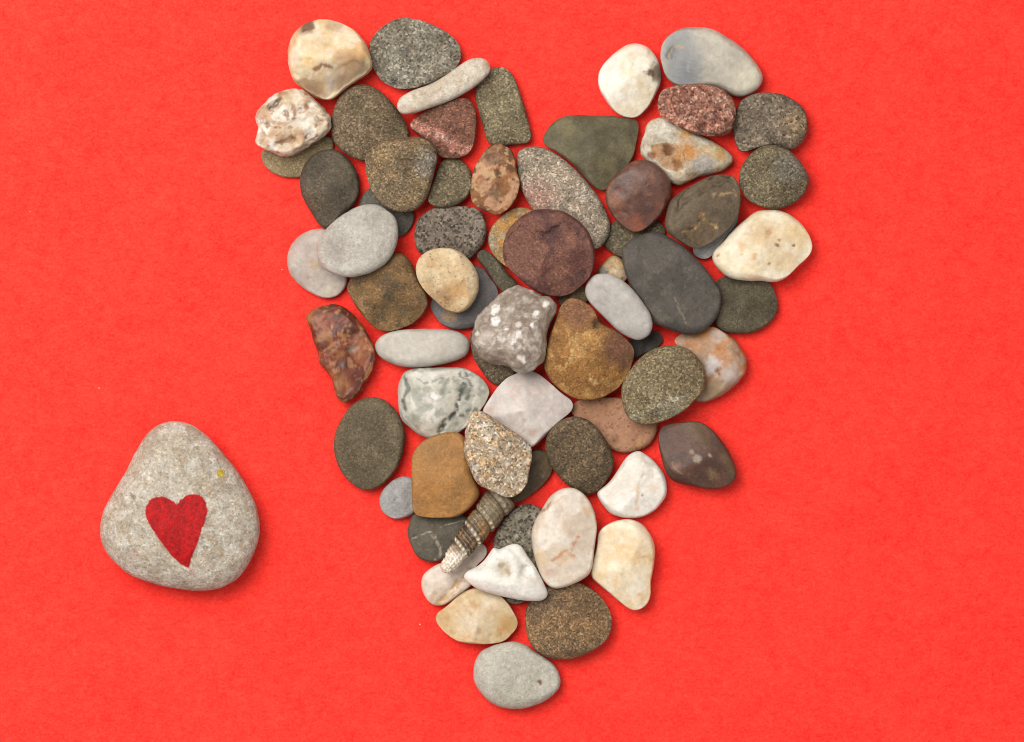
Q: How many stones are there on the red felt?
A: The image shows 69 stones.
